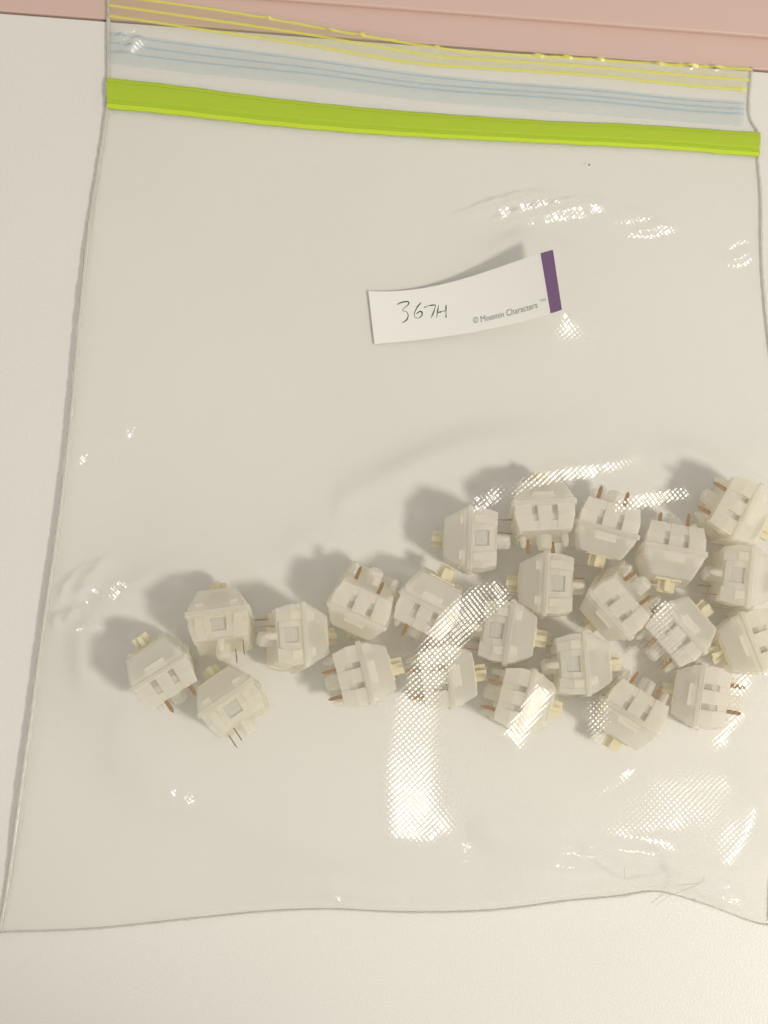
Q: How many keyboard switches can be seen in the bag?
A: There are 23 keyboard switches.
